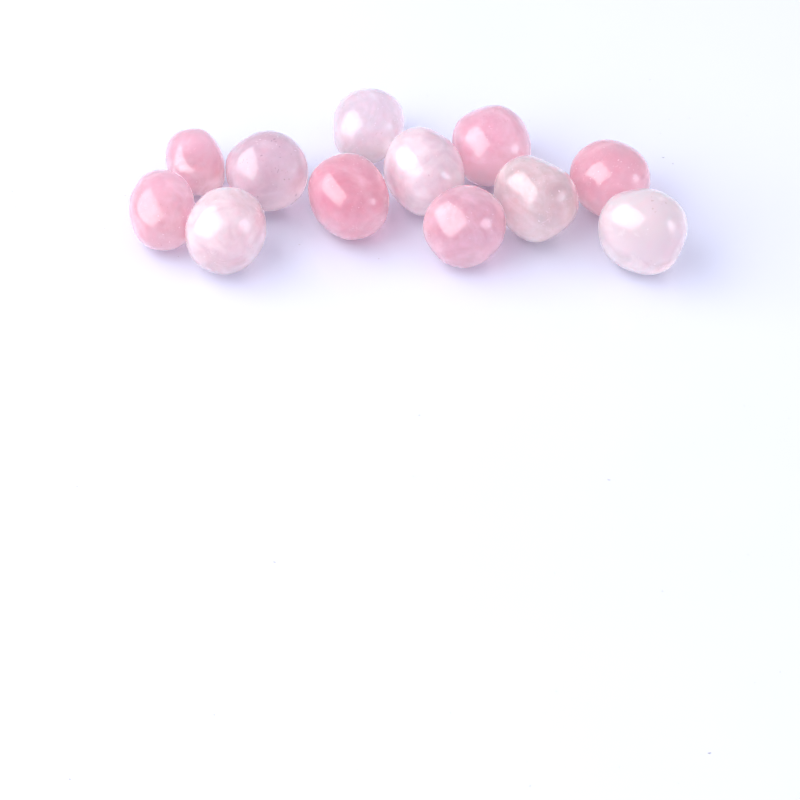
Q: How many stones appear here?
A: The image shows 12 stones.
